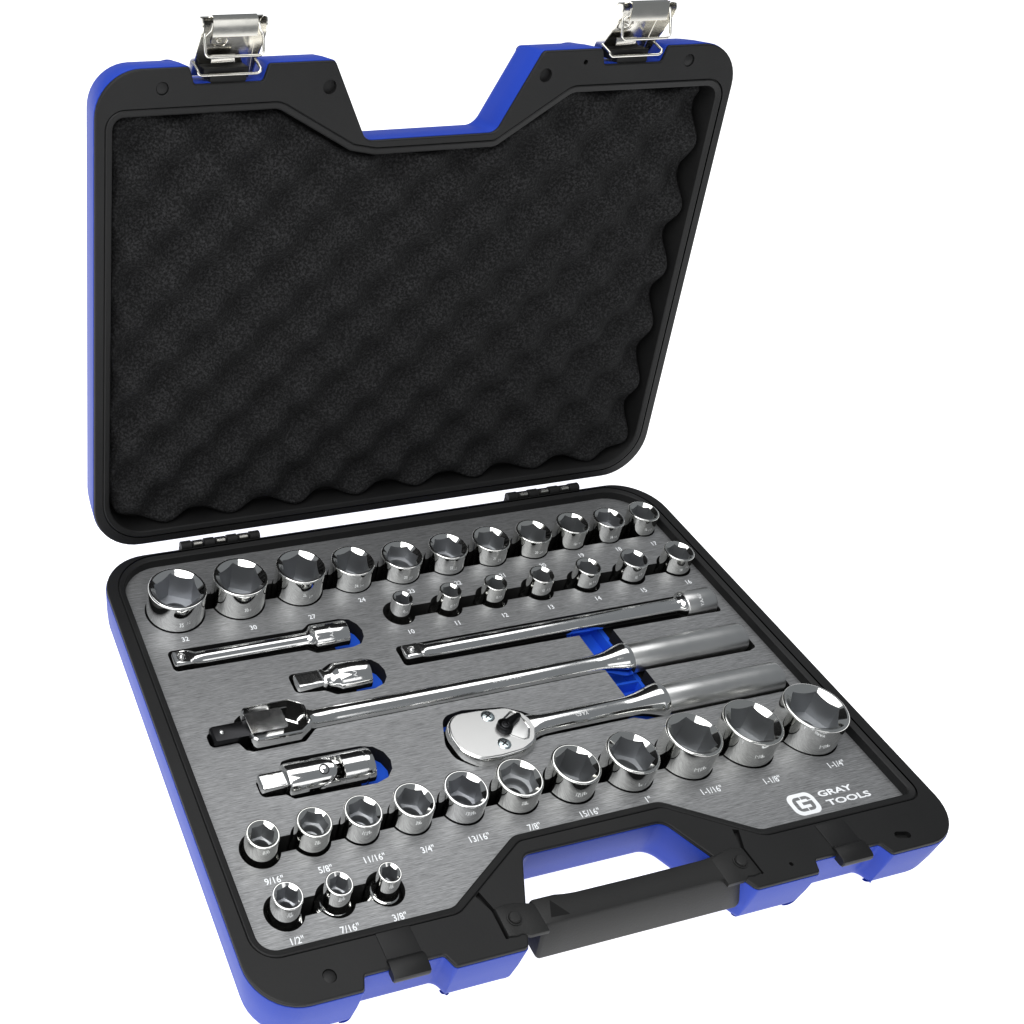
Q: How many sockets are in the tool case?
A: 32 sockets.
